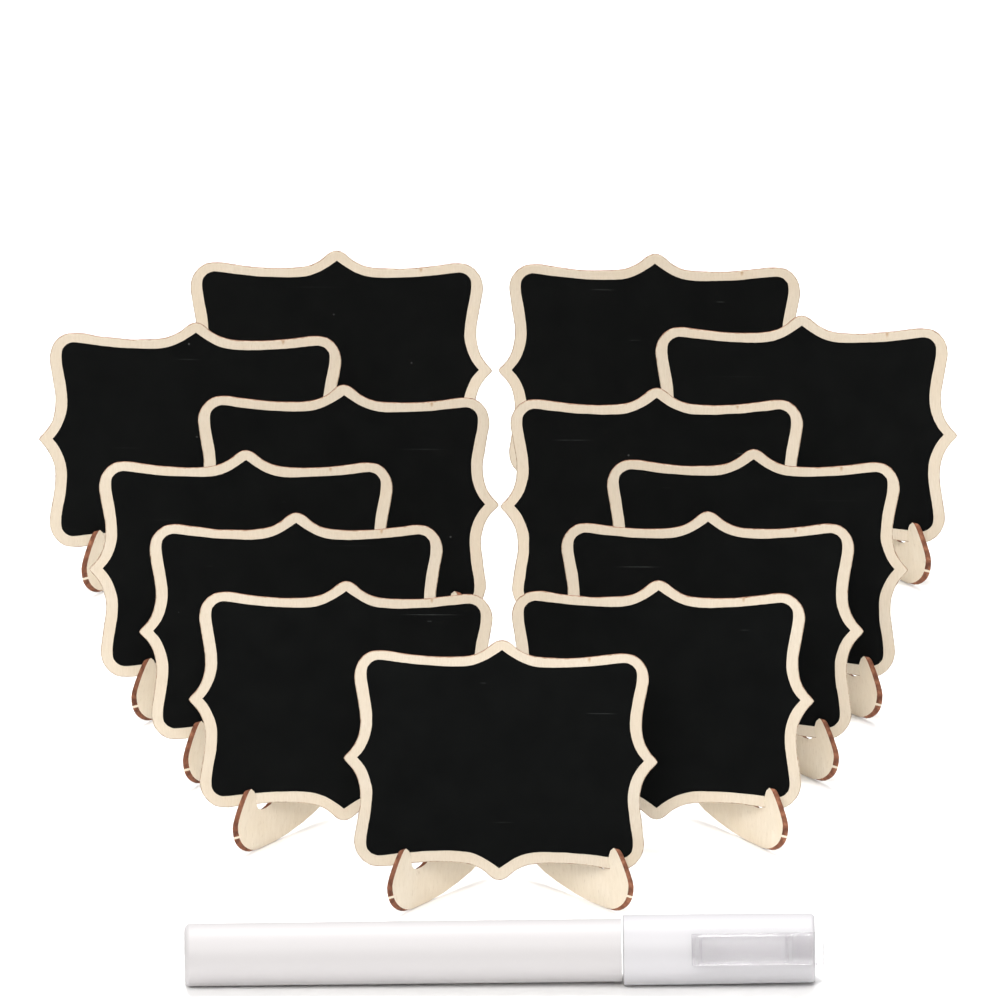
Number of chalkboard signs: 13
